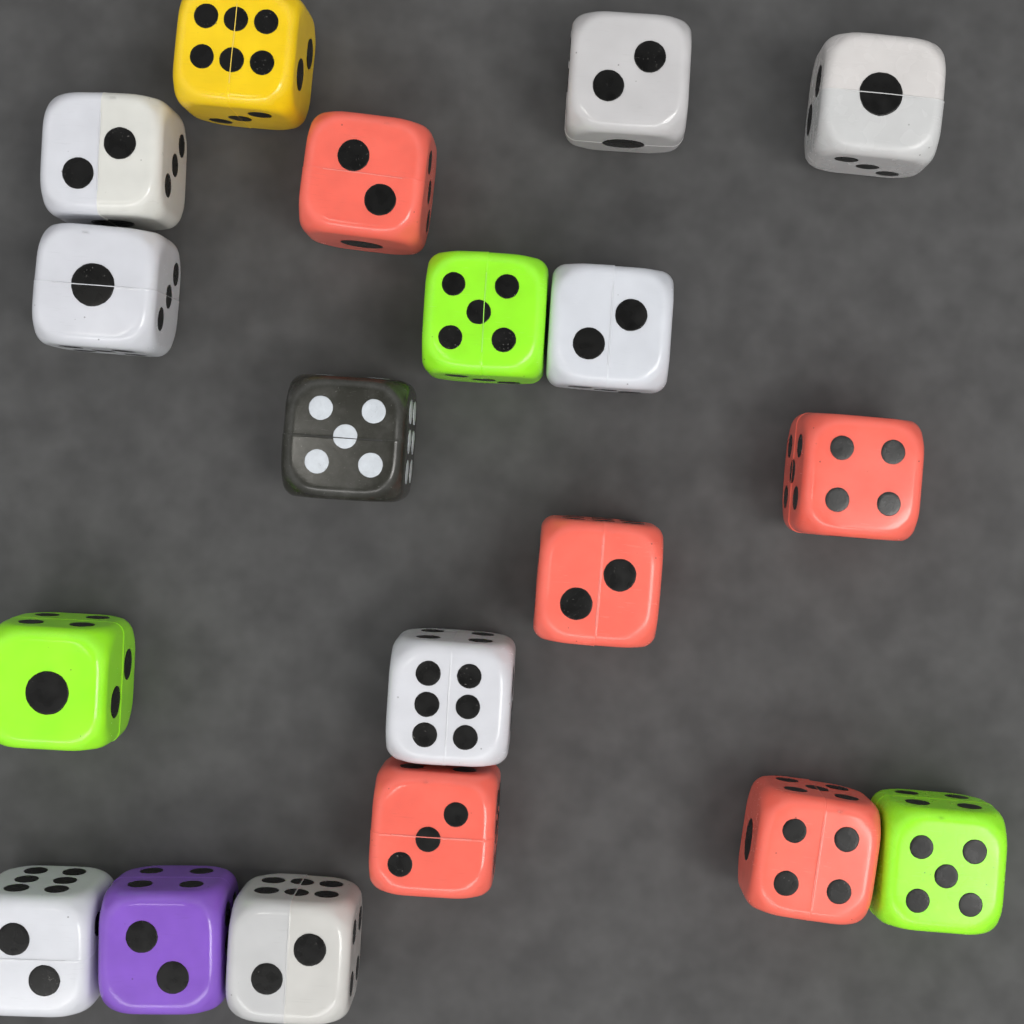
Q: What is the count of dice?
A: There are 19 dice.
